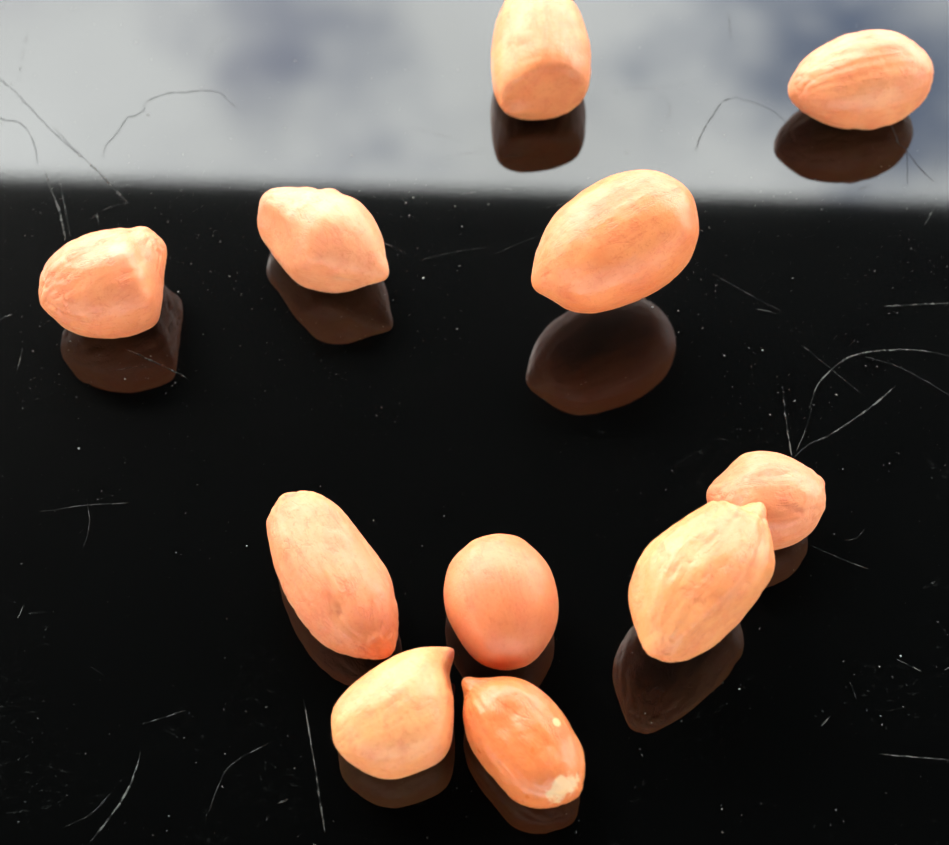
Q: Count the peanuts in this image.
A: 11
